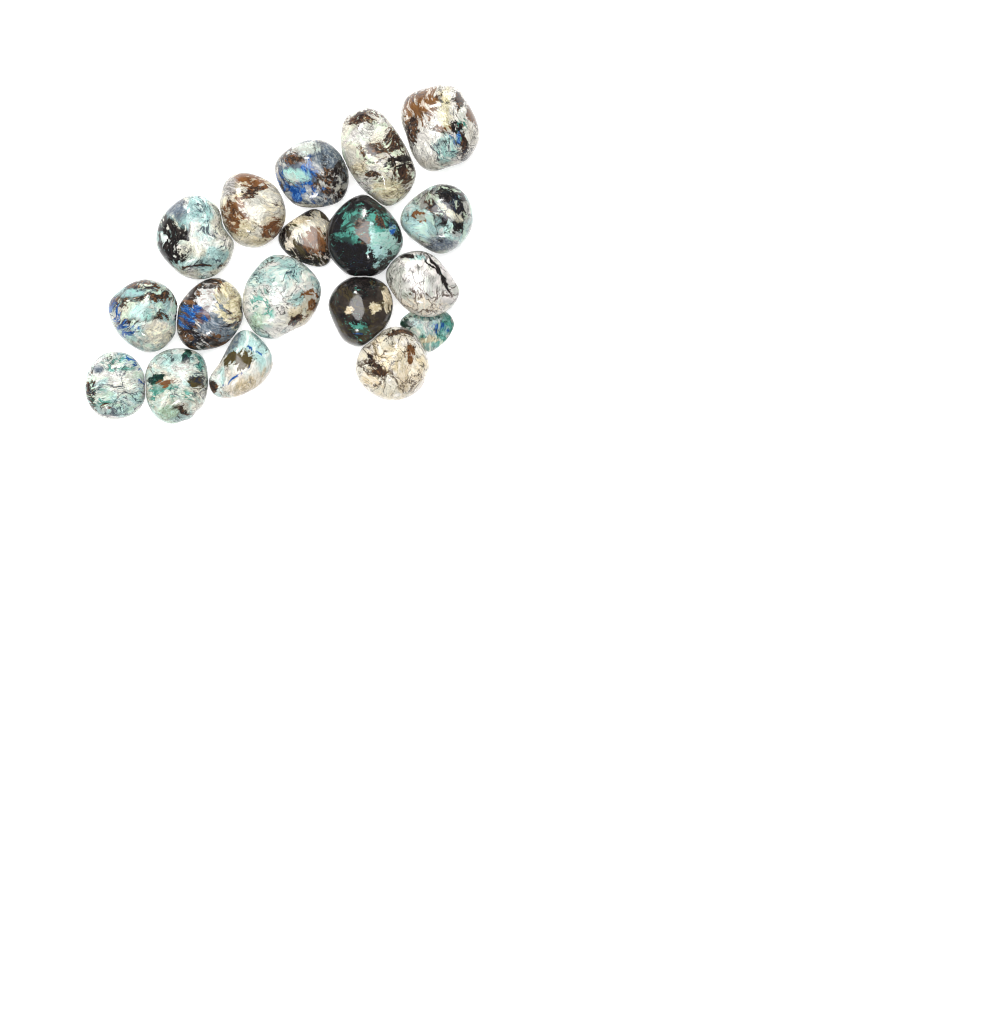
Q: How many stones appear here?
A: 18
